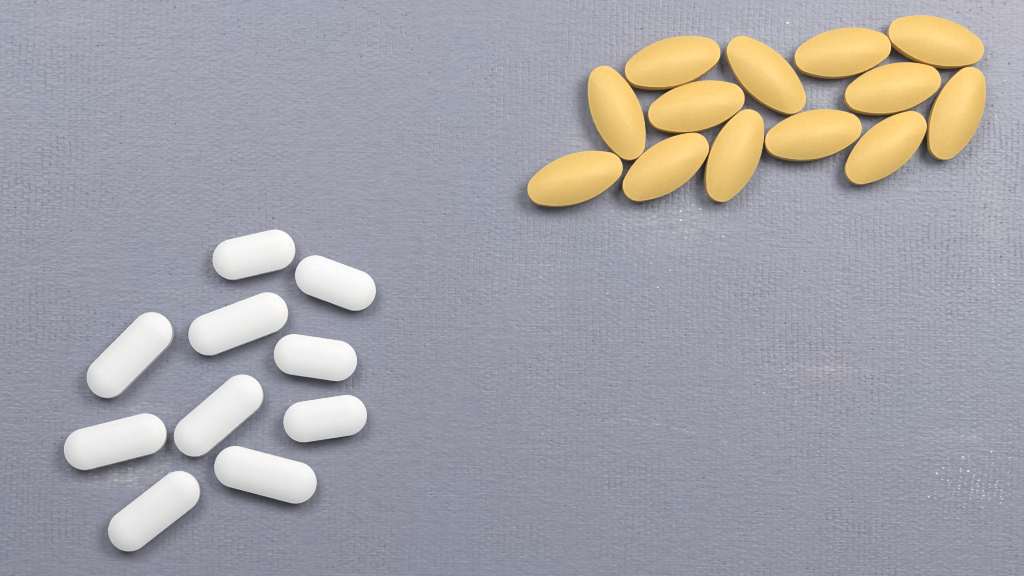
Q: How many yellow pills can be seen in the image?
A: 13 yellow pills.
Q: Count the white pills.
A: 10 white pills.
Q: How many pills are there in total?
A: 23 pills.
